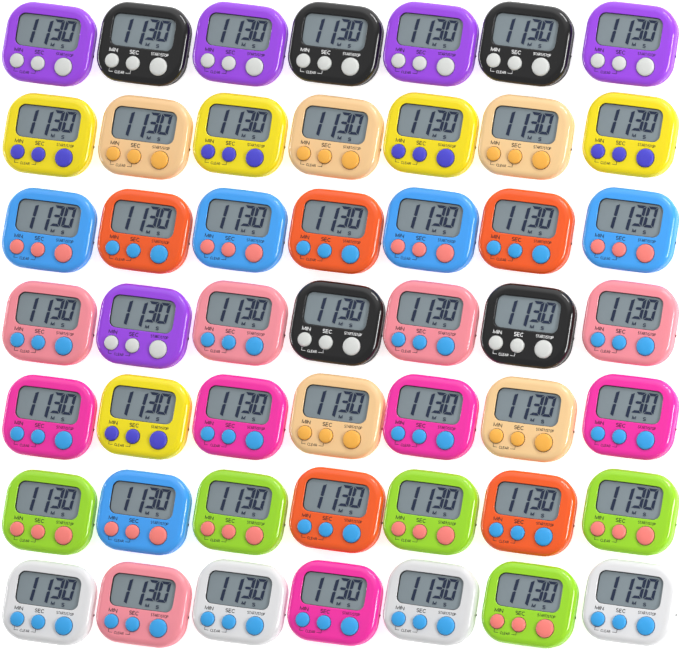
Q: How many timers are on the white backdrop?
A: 49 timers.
